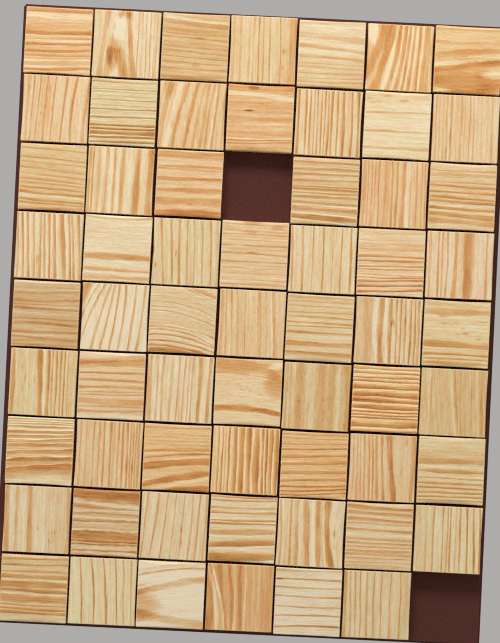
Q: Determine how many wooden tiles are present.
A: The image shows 61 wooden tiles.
